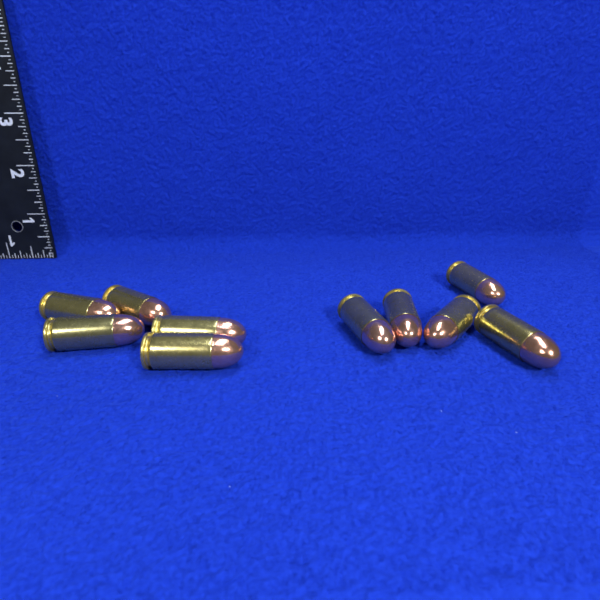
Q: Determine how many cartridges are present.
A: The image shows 10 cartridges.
